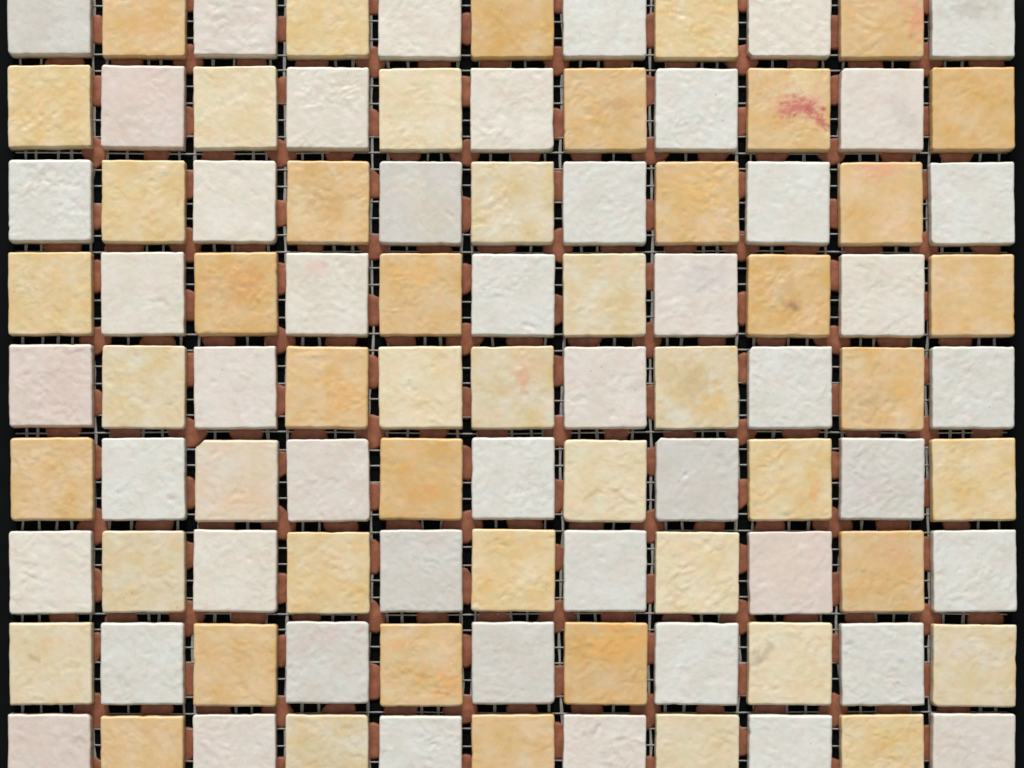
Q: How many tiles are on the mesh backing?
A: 99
